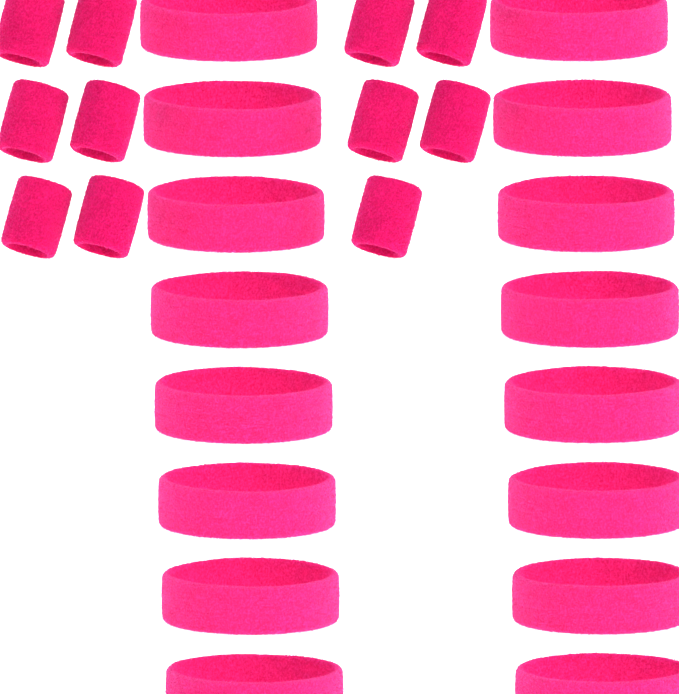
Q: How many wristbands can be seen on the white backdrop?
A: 11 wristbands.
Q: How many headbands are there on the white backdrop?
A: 16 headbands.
